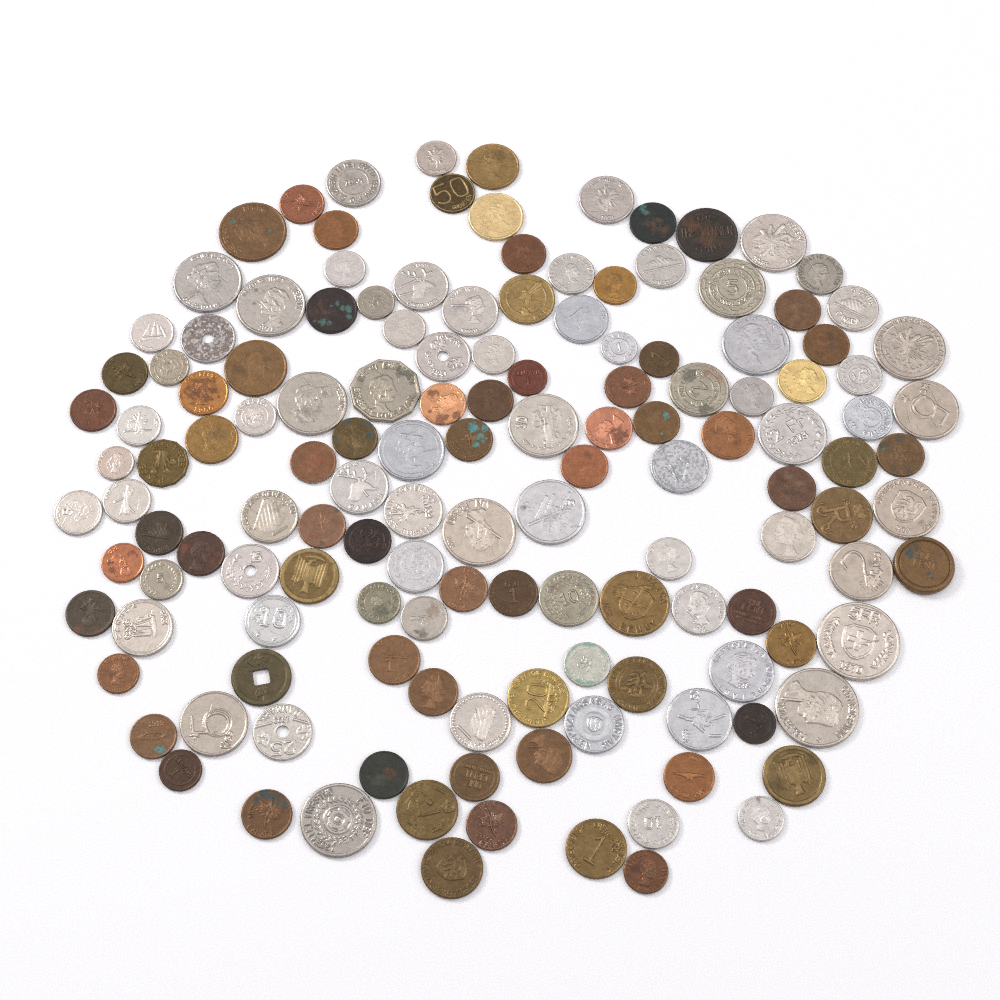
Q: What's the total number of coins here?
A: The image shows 141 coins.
